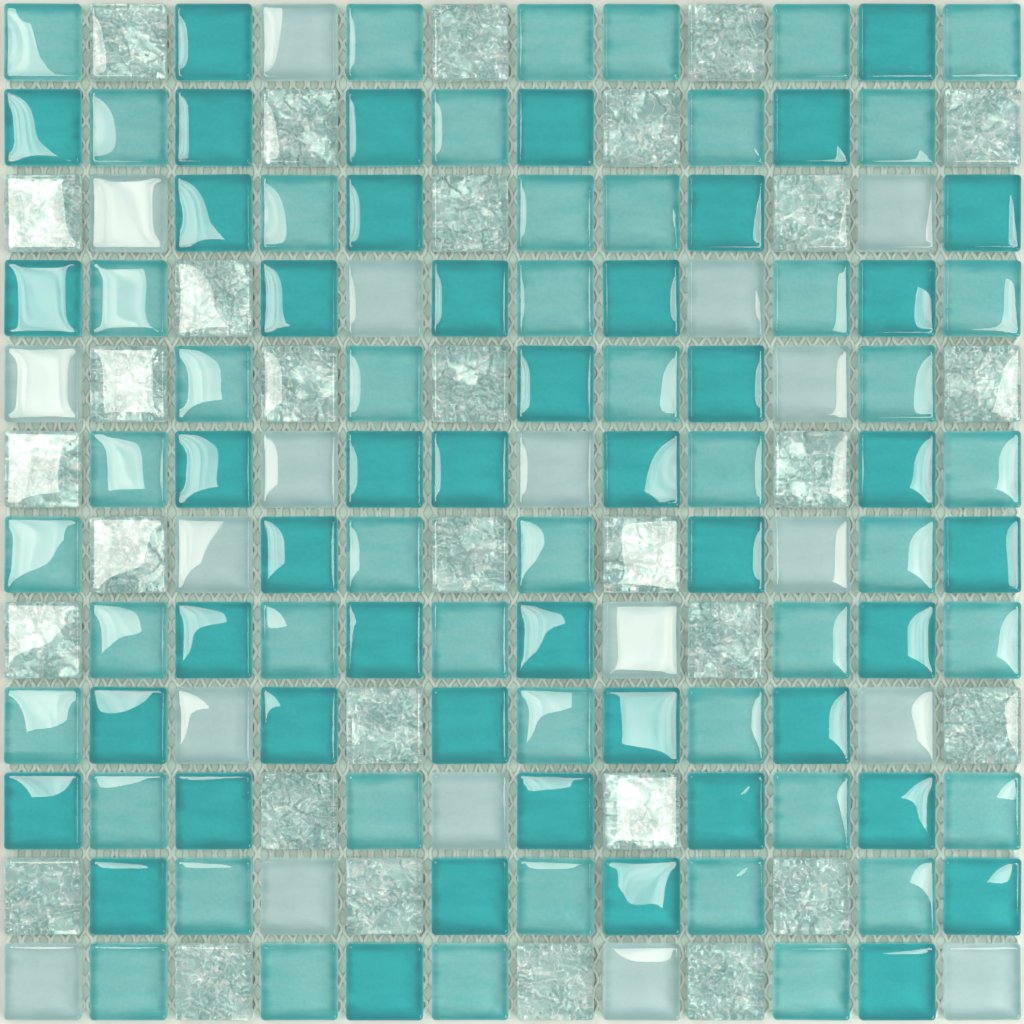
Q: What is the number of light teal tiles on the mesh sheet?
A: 48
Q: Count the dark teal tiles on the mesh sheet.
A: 46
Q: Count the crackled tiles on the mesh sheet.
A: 31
